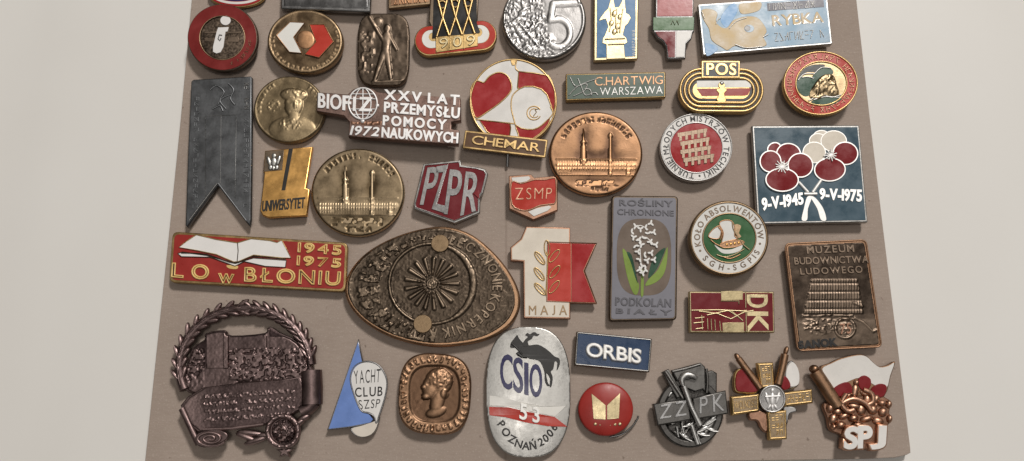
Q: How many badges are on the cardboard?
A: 41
